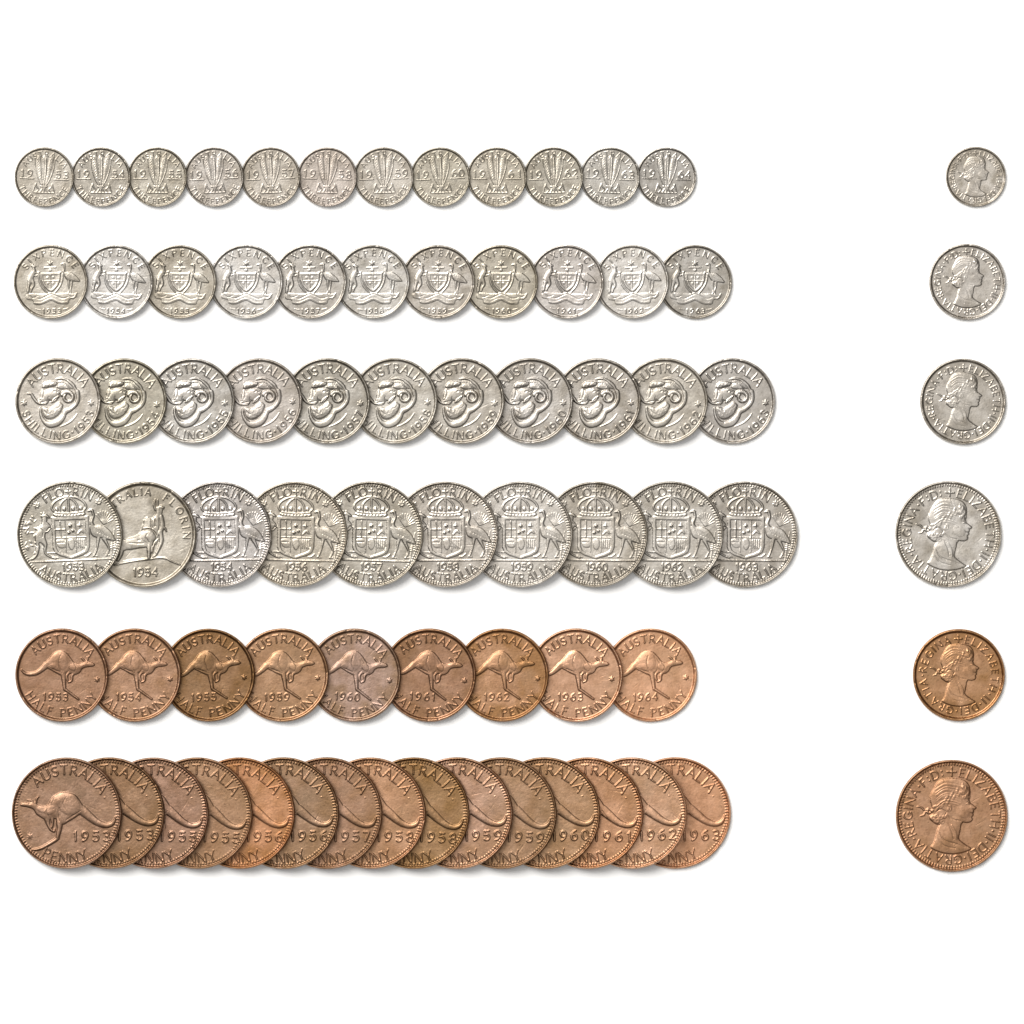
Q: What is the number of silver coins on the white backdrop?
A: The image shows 48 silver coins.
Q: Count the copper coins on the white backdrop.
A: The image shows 26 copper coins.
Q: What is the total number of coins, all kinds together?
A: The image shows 74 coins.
